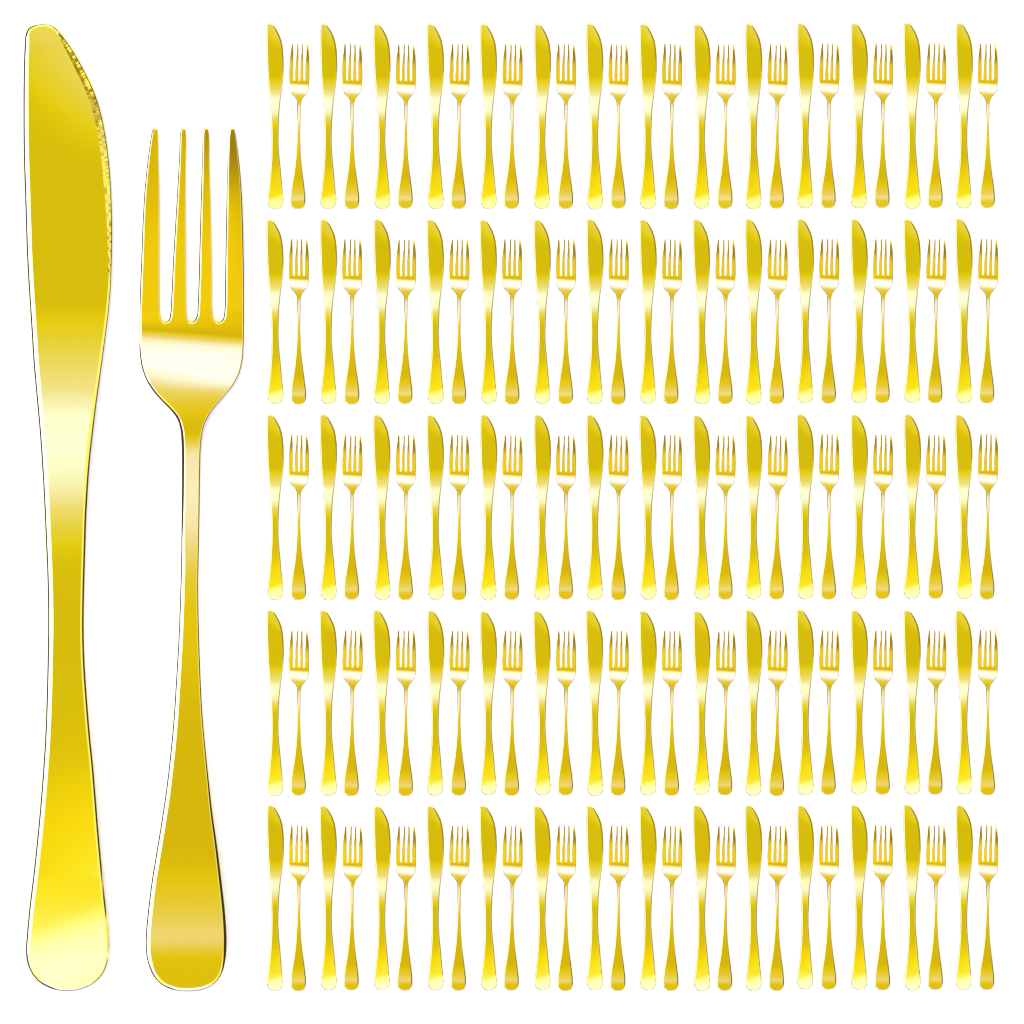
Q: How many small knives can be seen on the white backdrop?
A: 70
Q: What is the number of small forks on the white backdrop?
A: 70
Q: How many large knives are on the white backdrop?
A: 1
